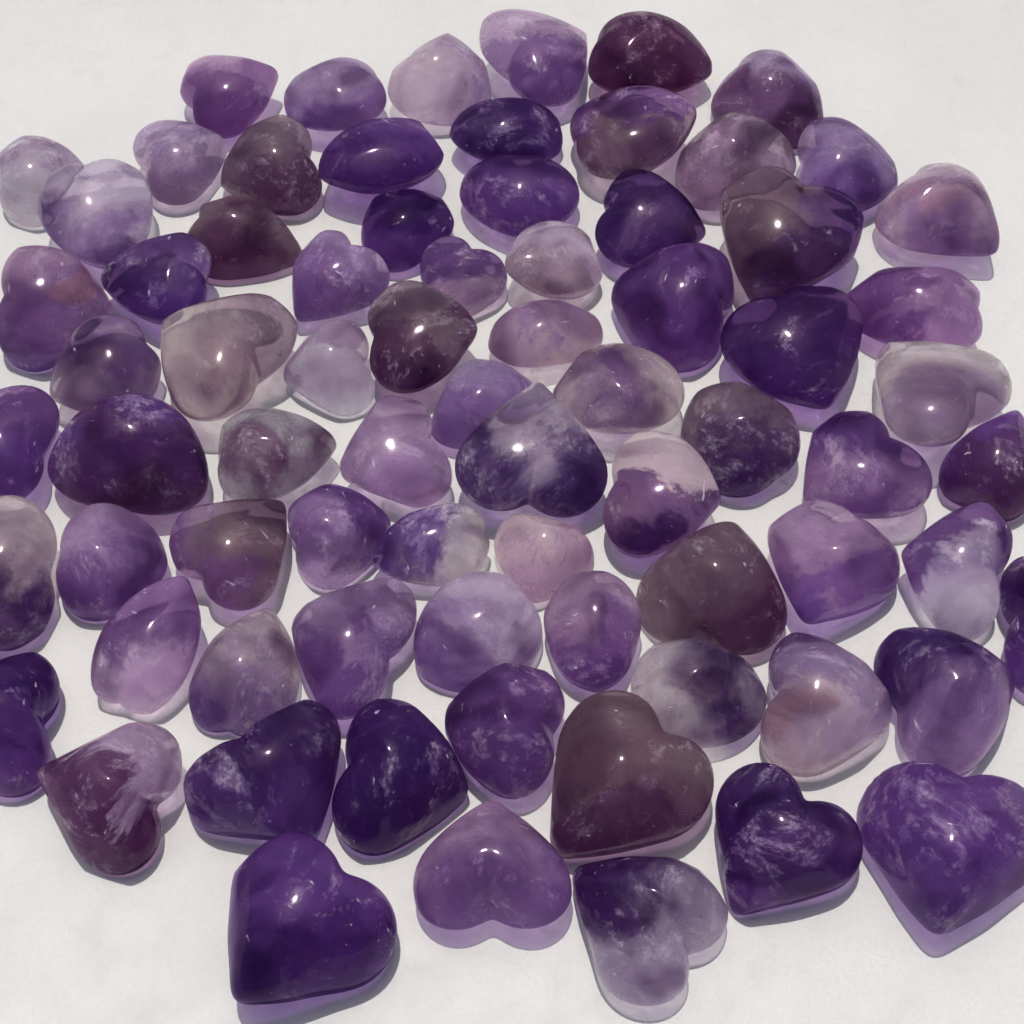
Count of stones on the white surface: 75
